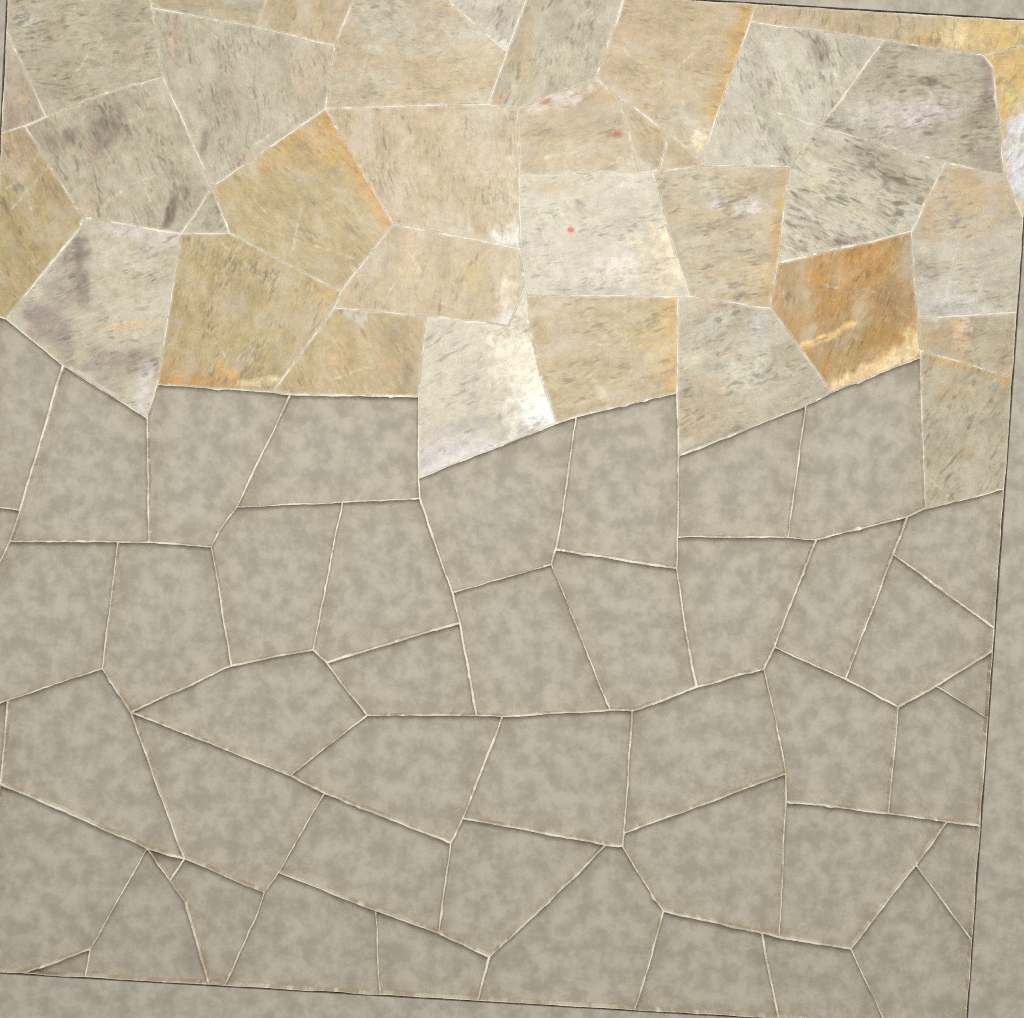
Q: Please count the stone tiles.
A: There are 35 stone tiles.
